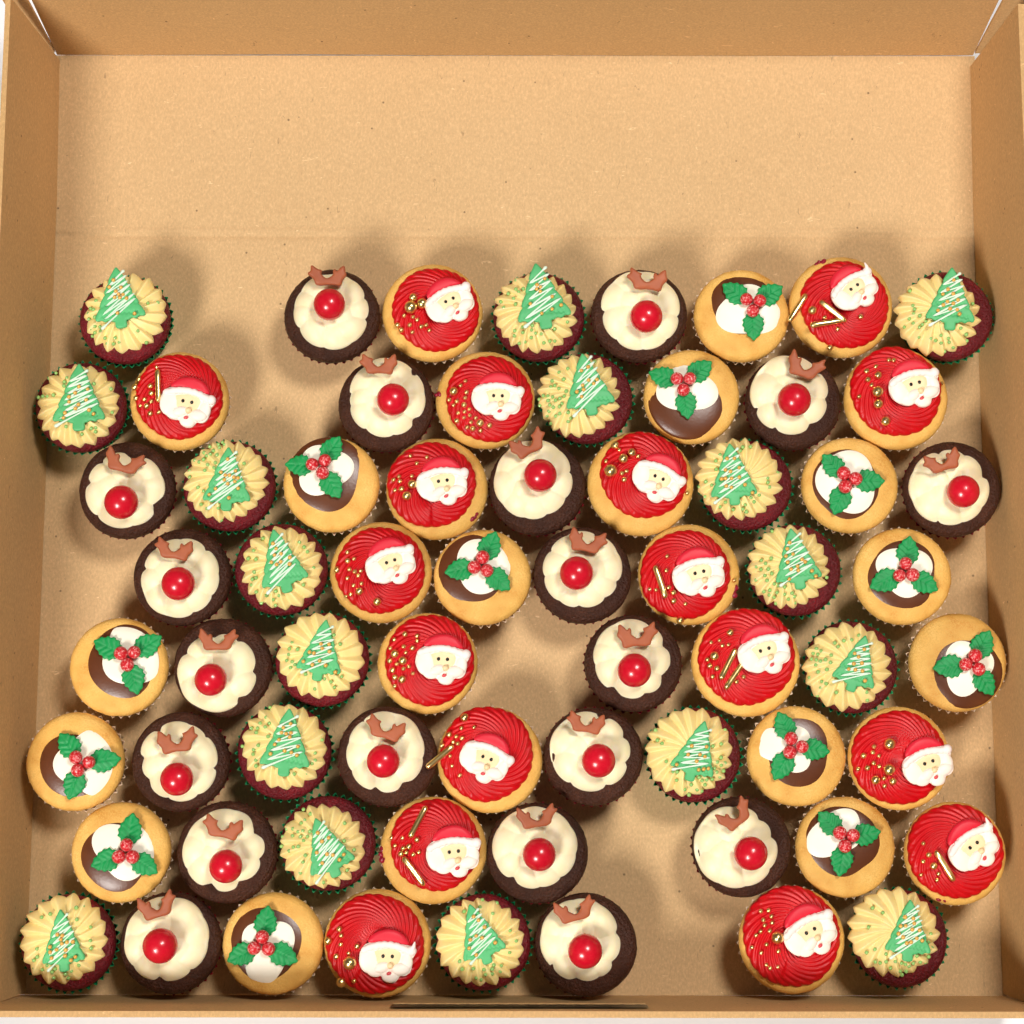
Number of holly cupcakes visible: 13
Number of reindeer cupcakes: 19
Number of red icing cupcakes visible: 17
